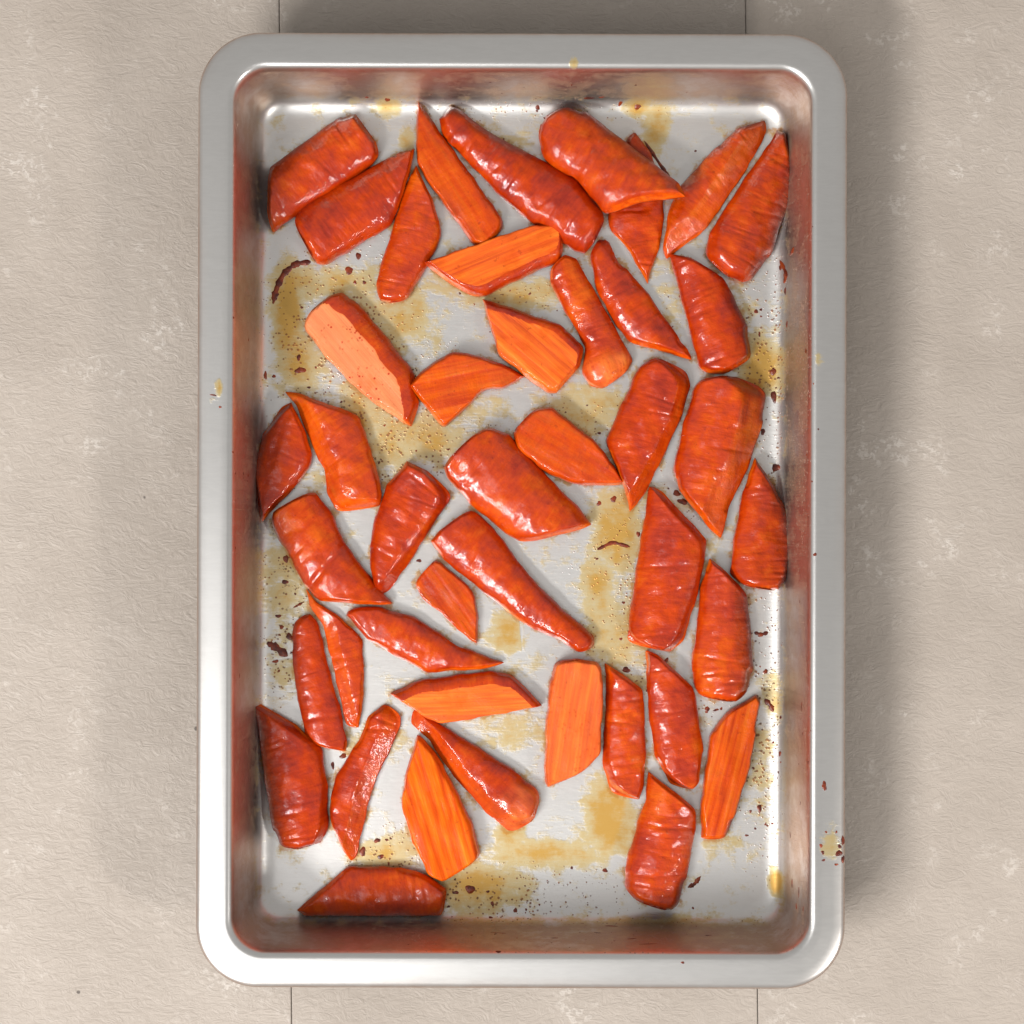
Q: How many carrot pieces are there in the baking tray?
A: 43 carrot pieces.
